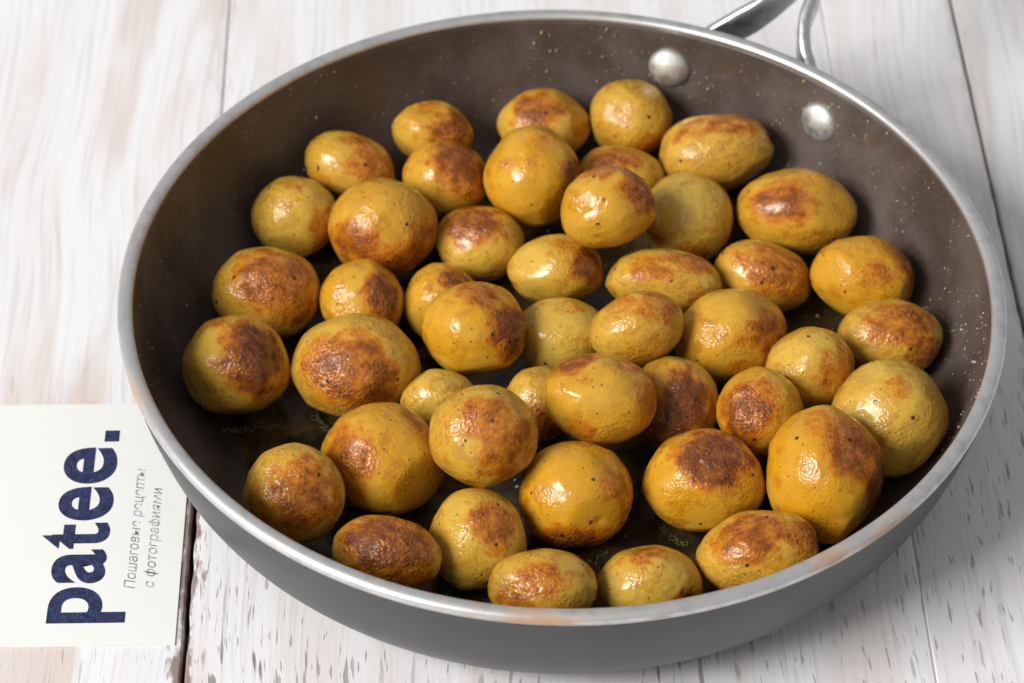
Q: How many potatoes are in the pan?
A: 46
